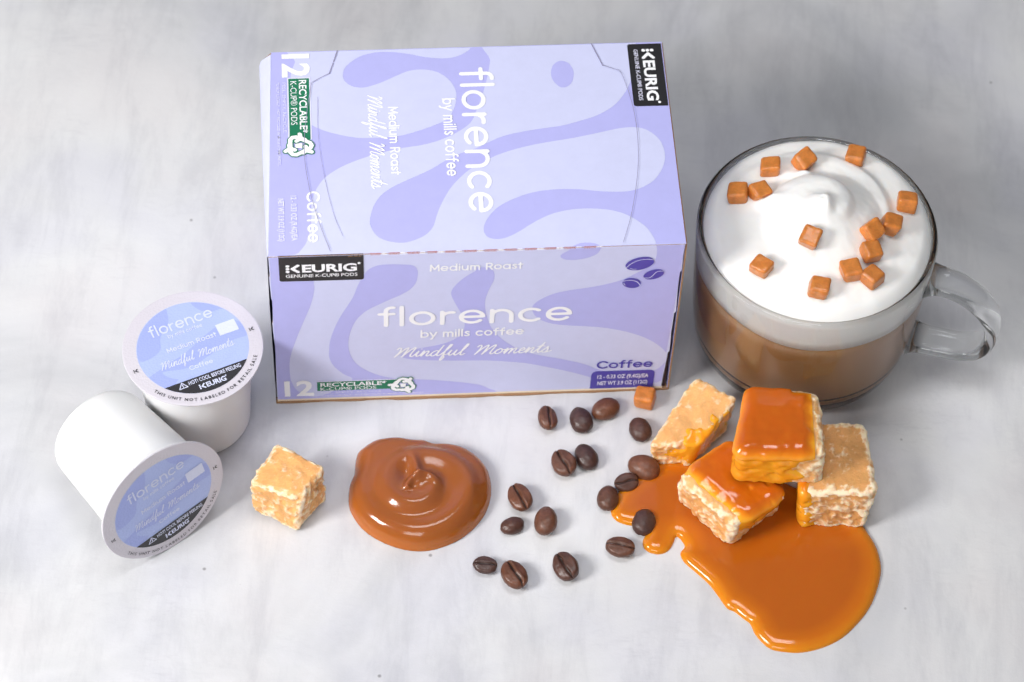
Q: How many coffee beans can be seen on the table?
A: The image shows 17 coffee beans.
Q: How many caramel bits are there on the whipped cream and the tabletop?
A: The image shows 15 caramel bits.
